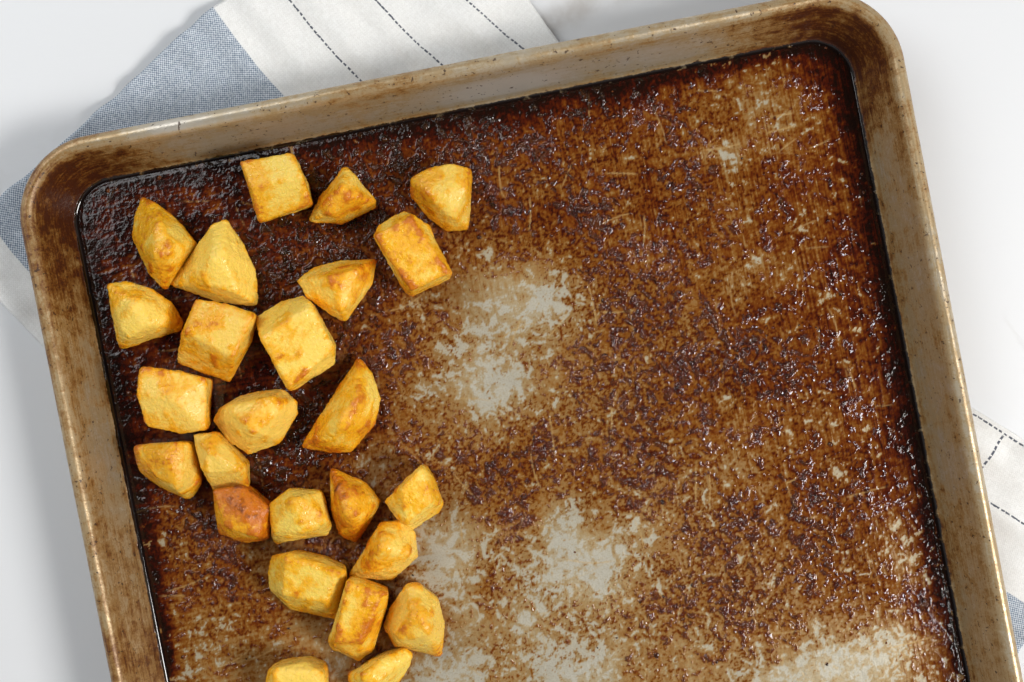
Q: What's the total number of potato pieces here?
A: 25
